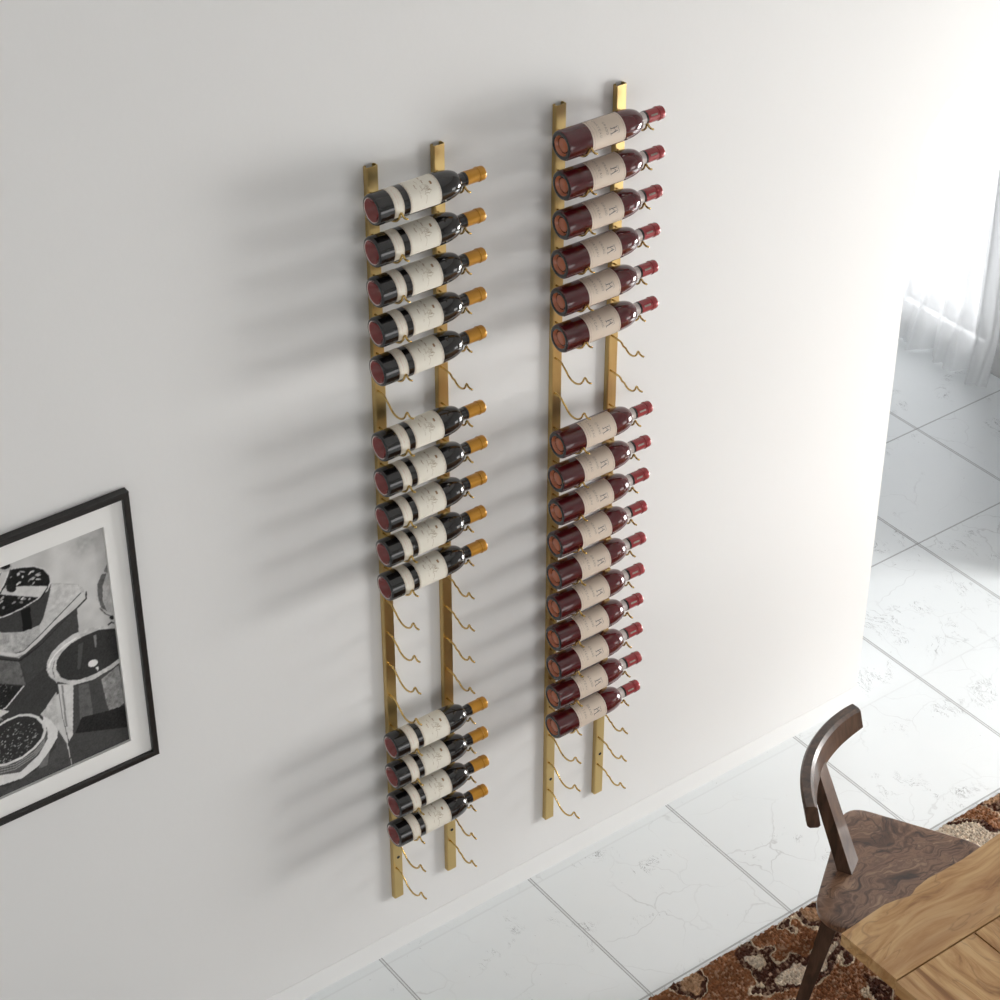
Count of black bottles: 14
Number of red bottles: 16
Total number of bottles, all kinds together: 30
